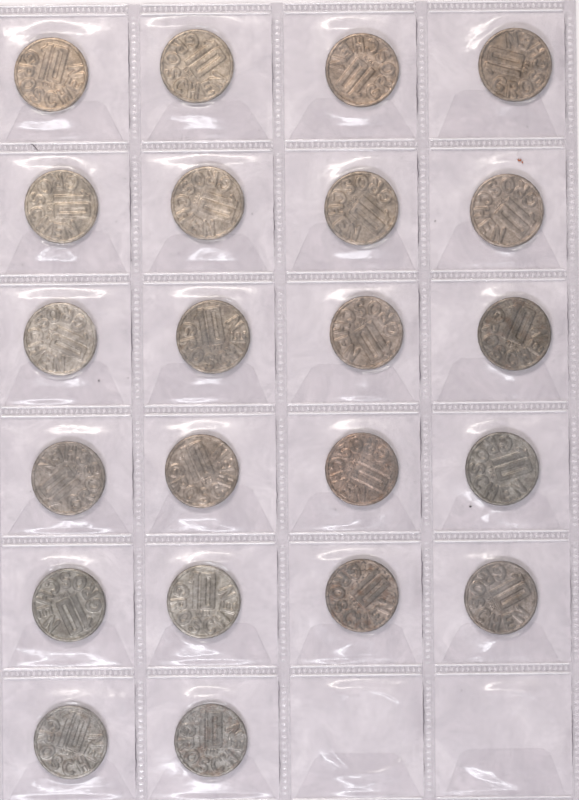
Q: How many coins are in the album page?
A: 22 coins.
